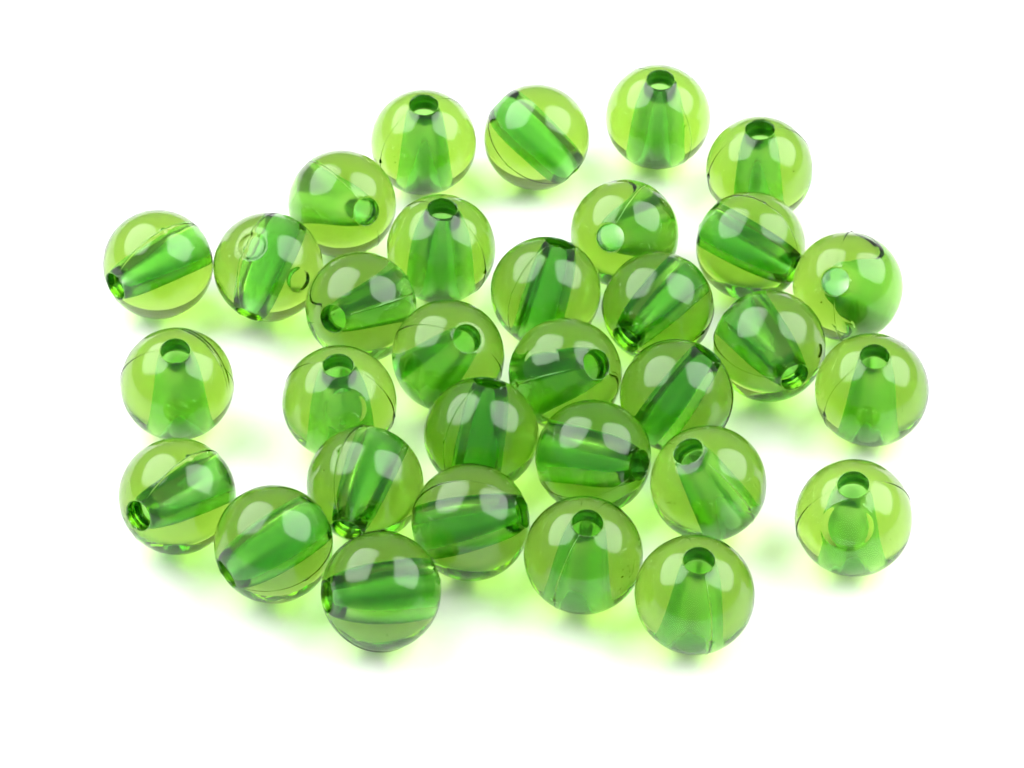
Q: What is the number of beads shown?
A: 32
